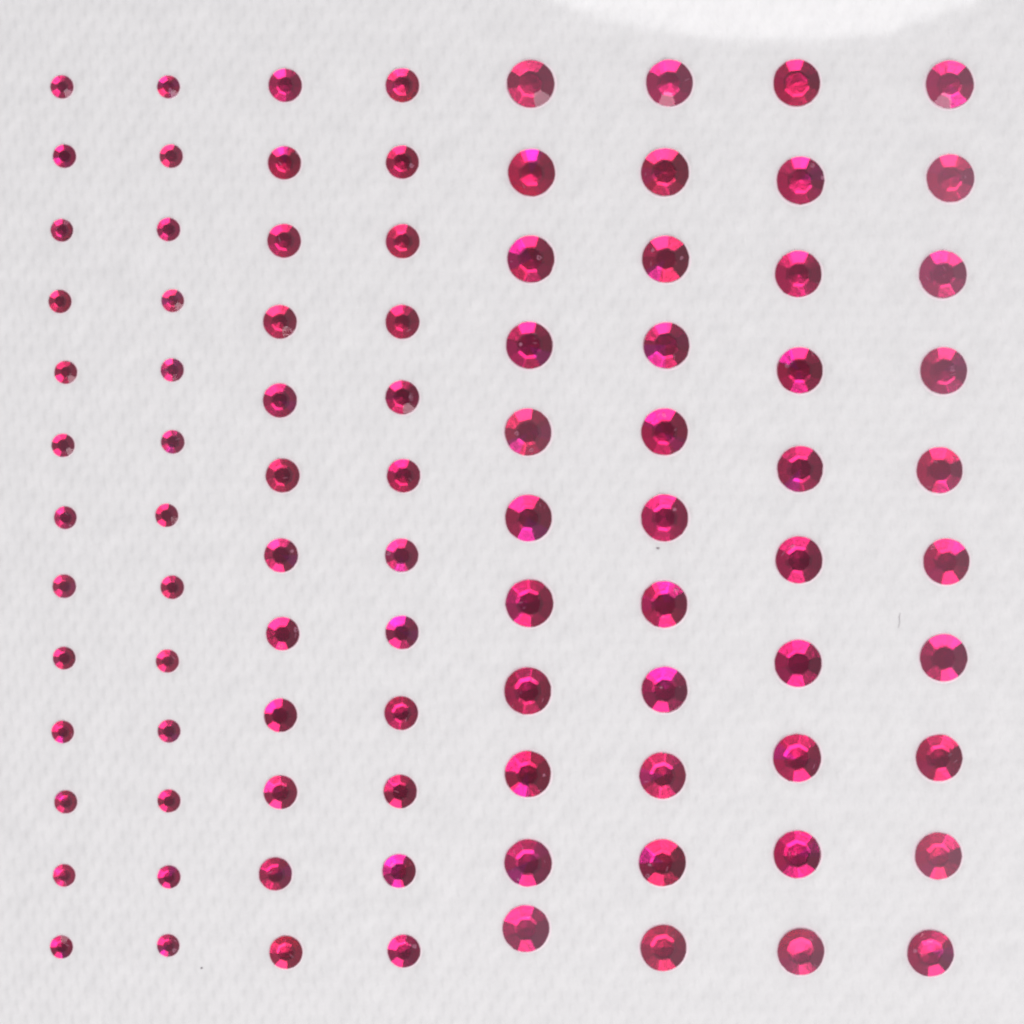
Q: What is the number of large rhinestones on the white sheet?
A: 42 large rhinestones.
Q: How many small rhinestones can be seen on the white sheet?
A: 26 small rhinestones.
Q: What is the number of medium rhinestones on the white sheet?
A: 24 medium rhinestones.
